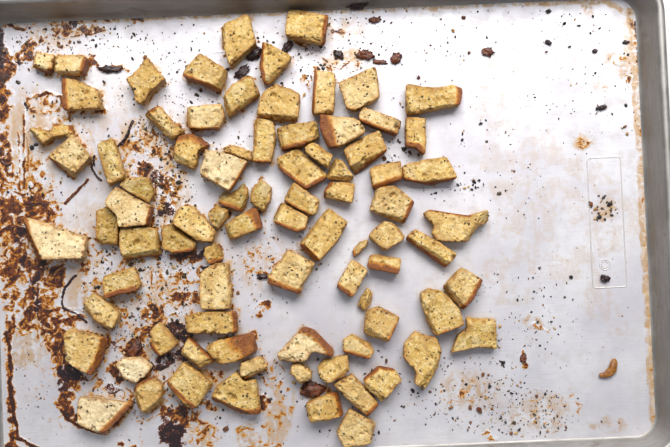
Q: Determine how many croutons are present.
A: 84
